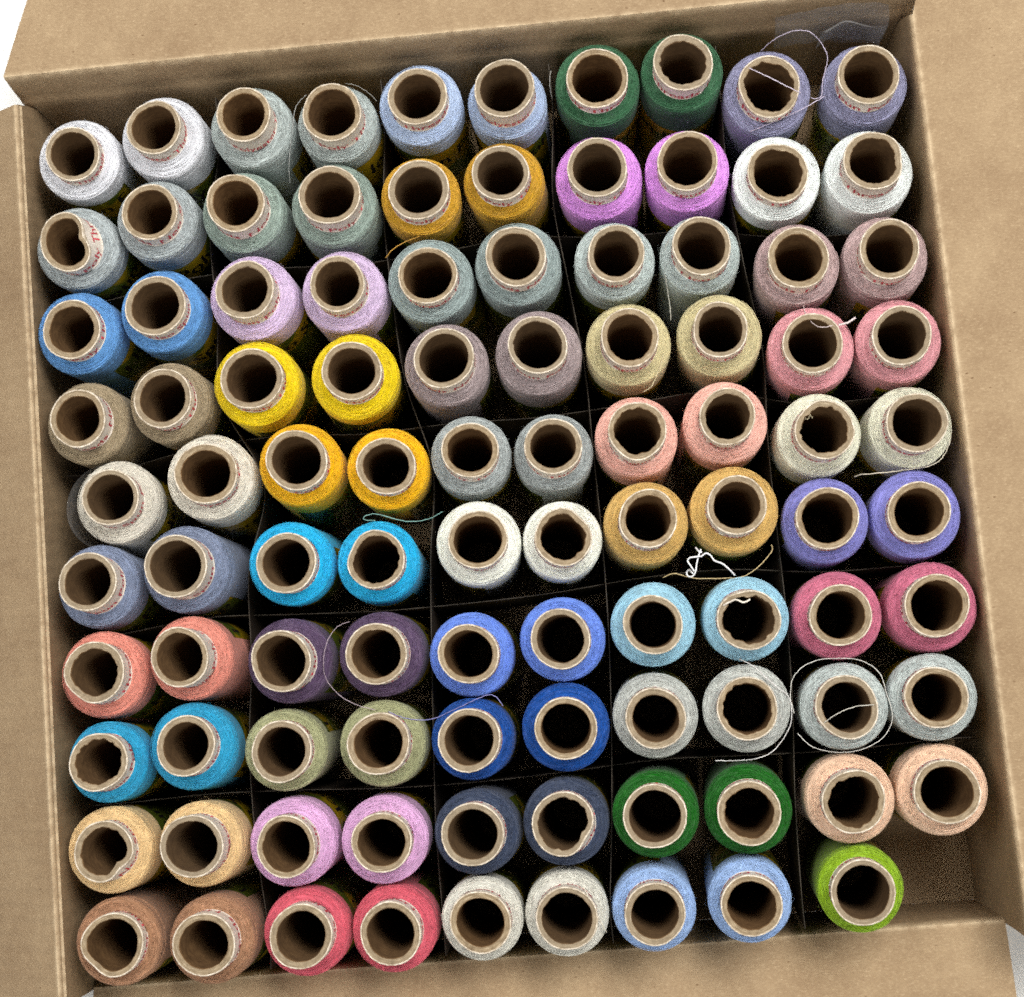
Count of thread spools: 99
